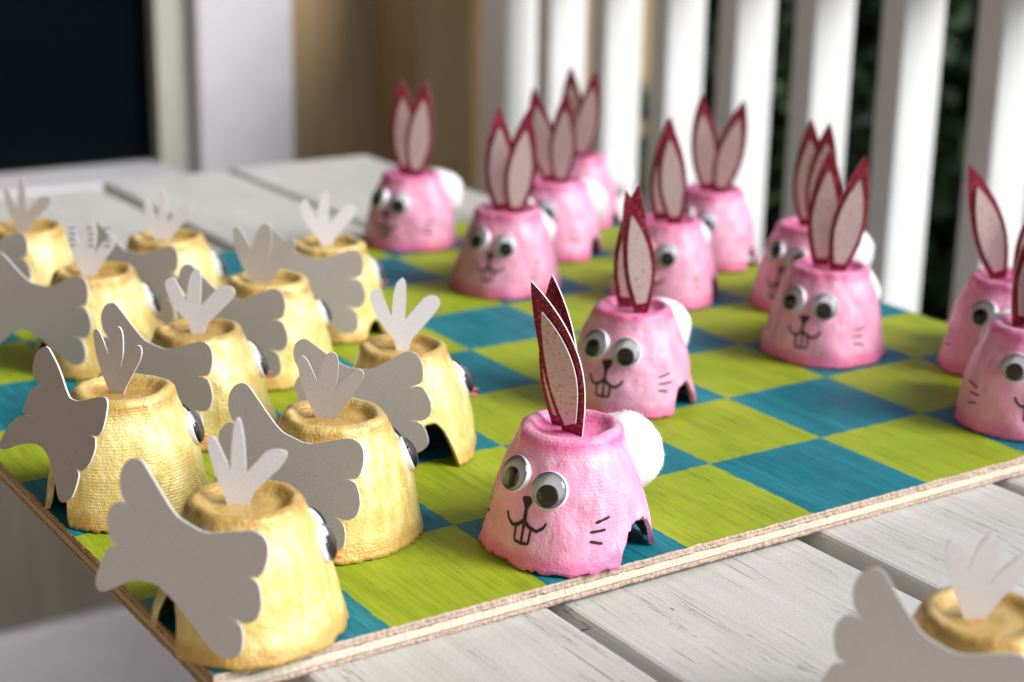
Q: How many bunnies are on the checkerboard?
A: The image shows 12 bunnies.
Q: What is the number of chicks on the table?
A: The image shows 11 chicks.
